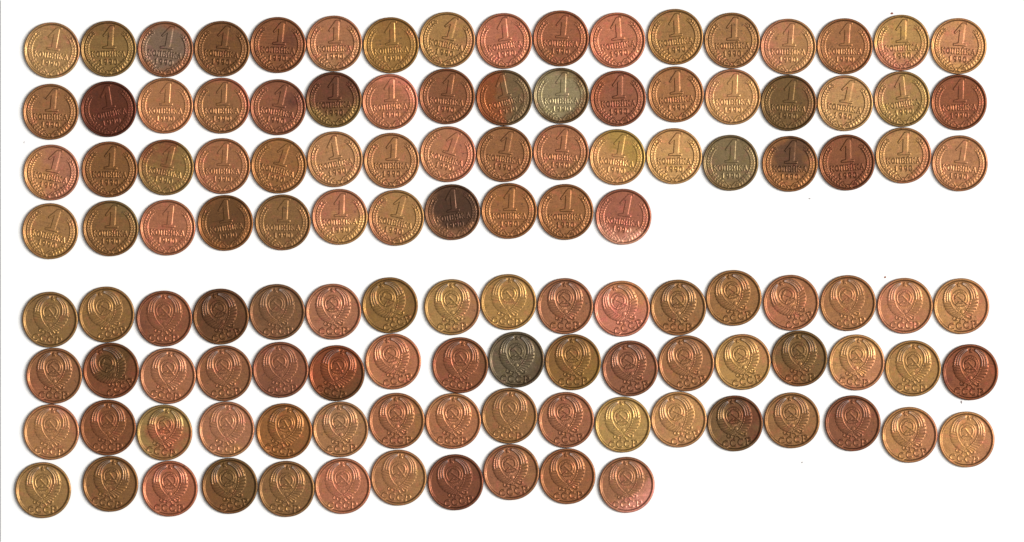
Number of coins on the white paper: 124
